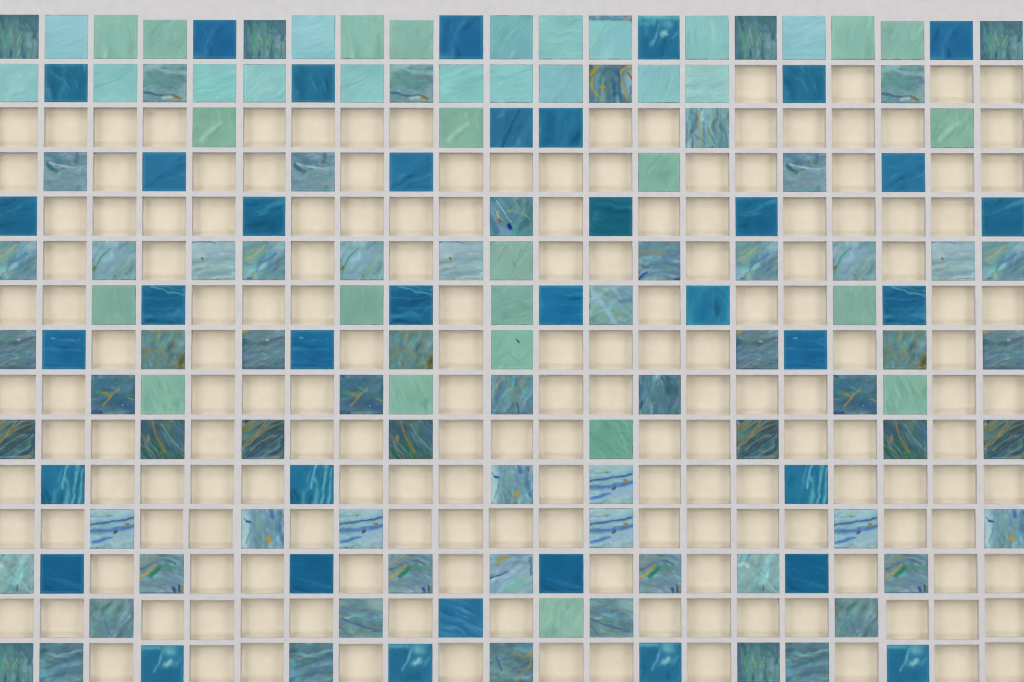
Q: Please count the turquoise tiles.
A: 17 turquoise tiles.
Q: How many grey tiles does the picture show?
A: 69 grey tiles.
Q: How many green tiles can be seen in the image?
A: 21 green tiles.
